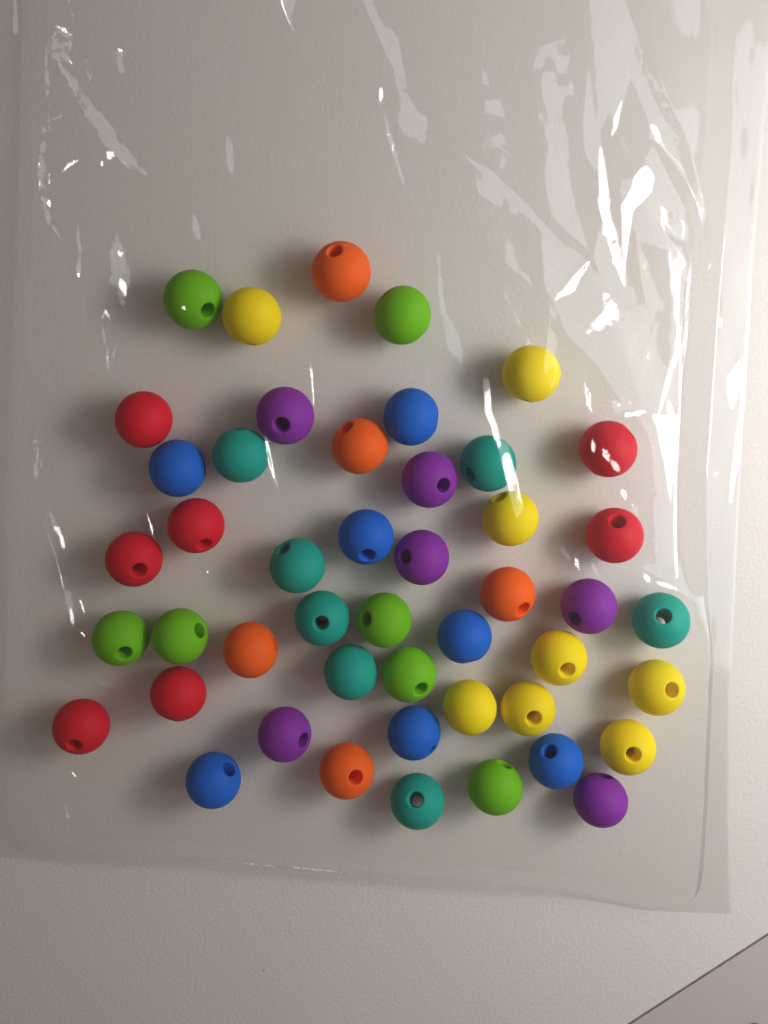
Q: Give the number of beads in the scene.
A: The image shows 47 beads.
